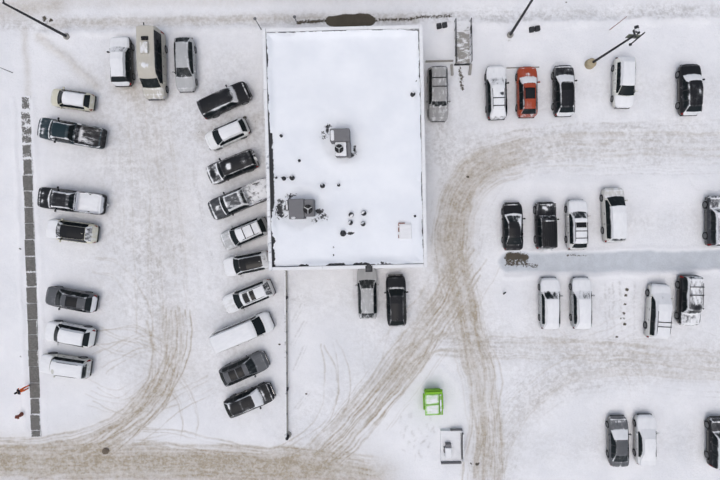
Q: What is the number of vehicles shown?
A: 40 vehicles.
